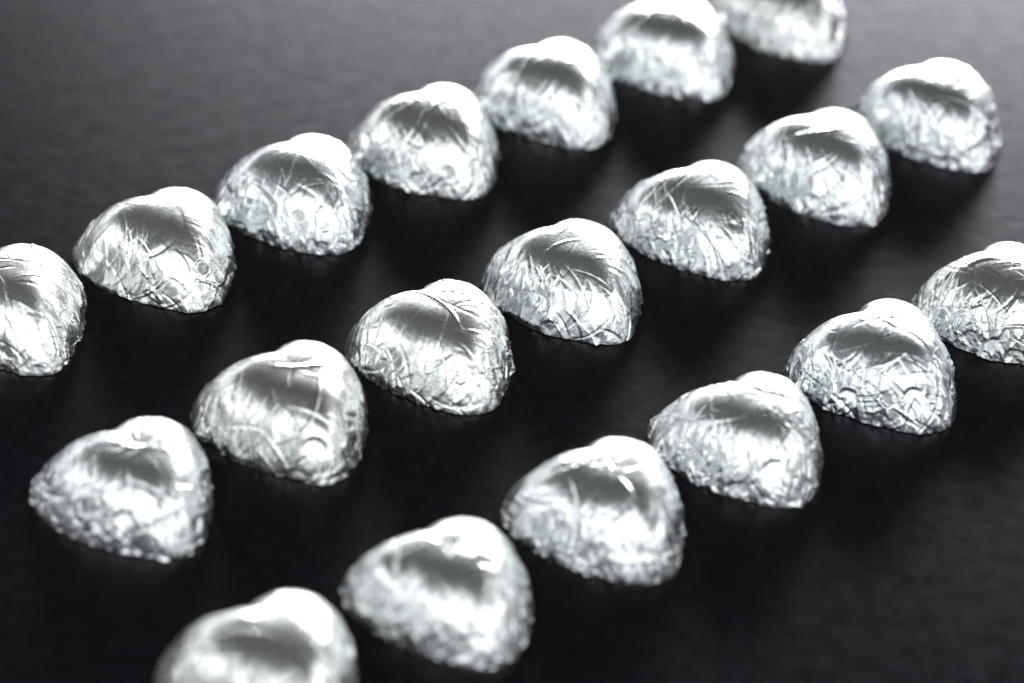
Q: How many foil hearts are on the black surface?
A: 20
